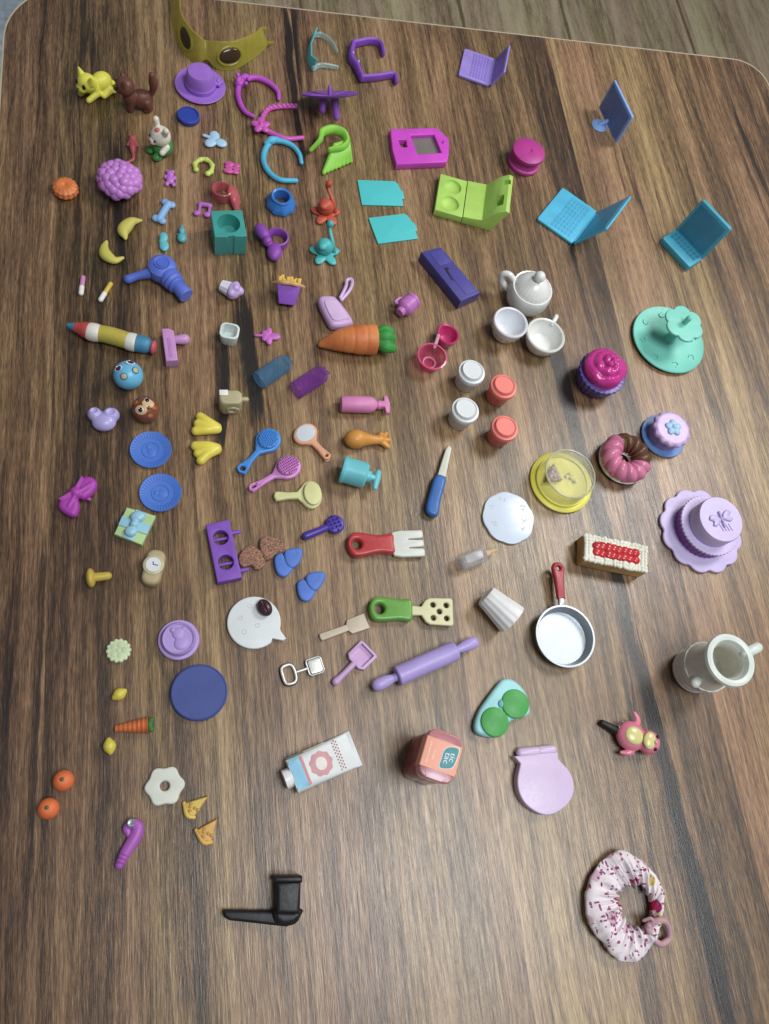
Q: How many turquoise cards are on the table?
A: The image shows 2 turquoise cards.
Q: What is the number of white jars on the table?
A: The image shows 2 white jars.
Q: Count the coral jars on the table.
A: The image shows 2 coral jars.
